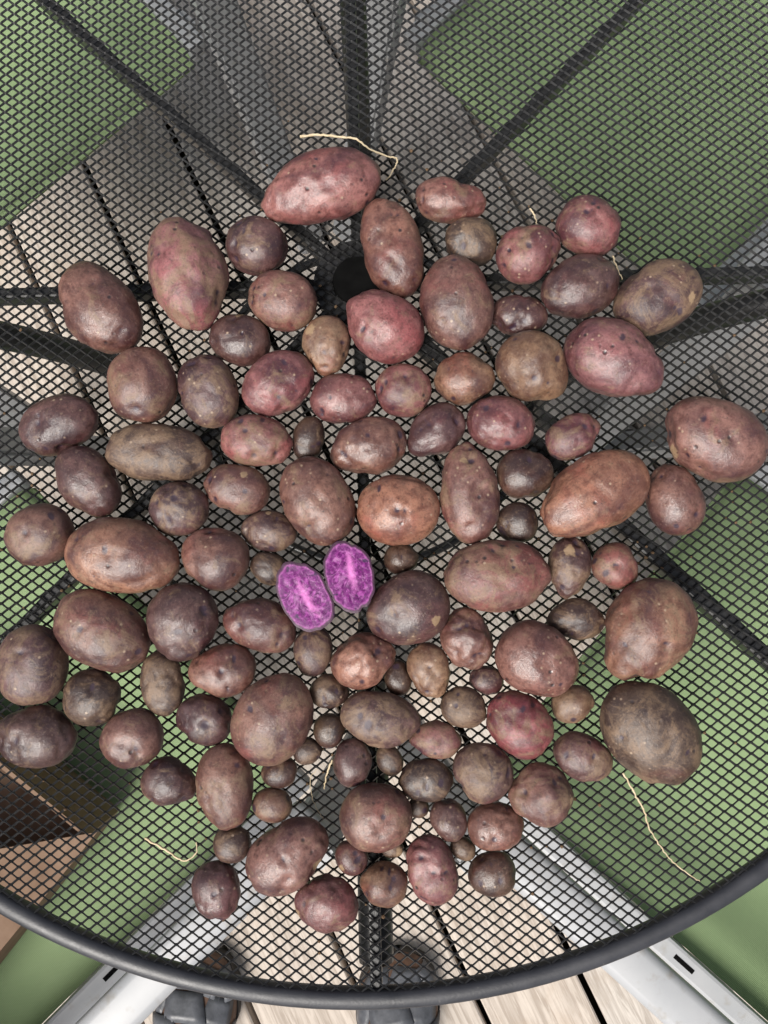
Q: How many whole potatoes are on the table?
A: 107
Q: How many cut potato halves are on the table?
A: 2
